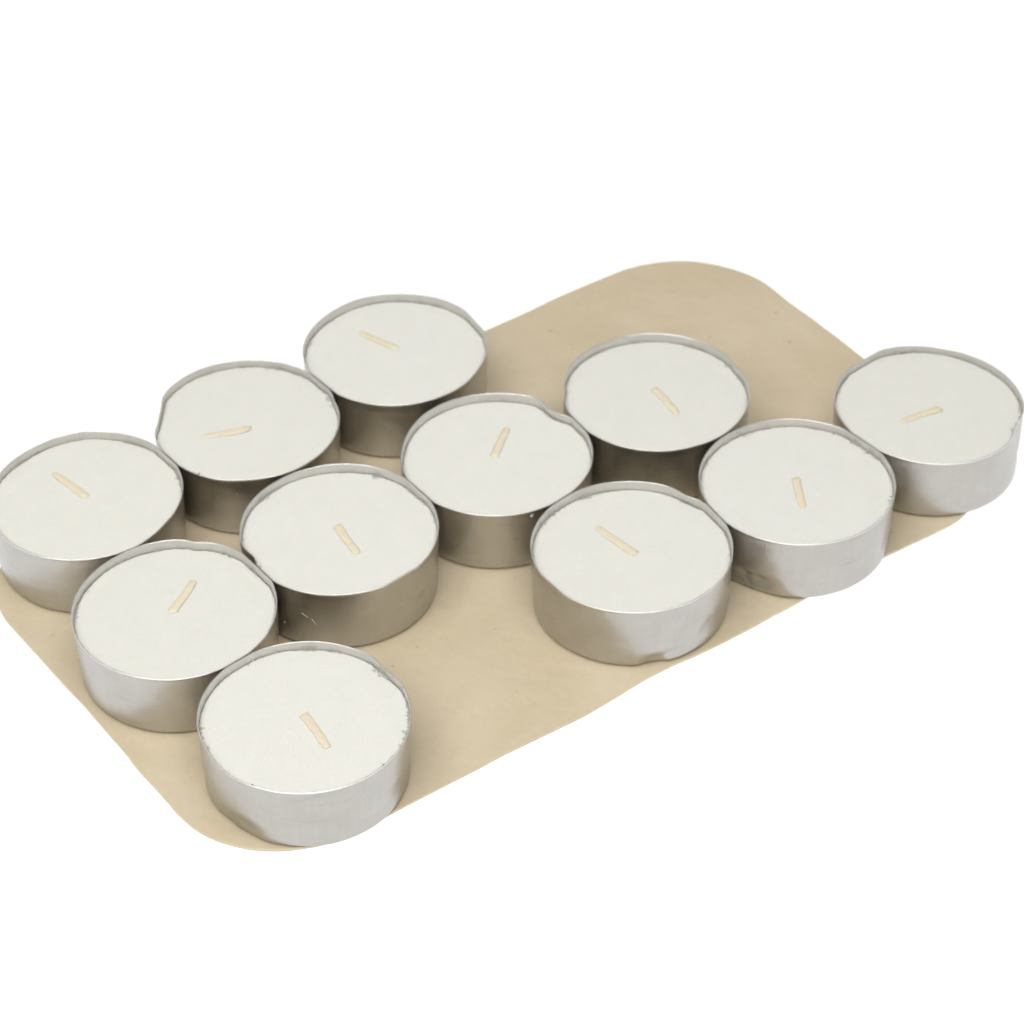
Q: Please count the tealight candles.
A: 11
